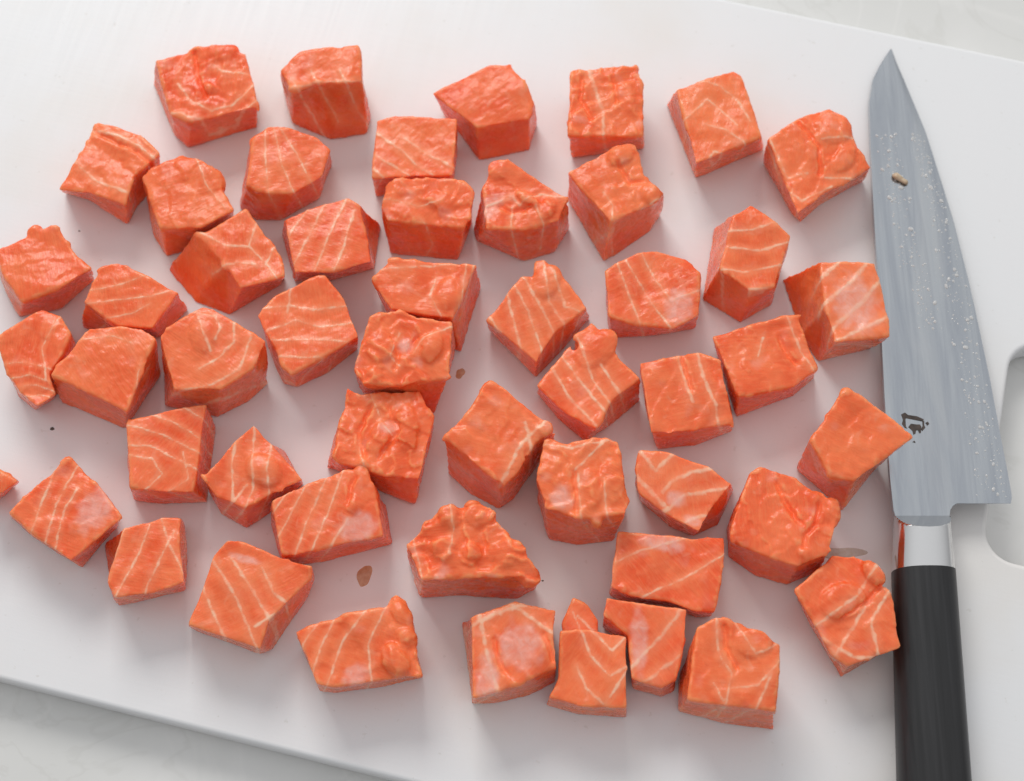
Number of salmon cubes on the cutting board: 51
